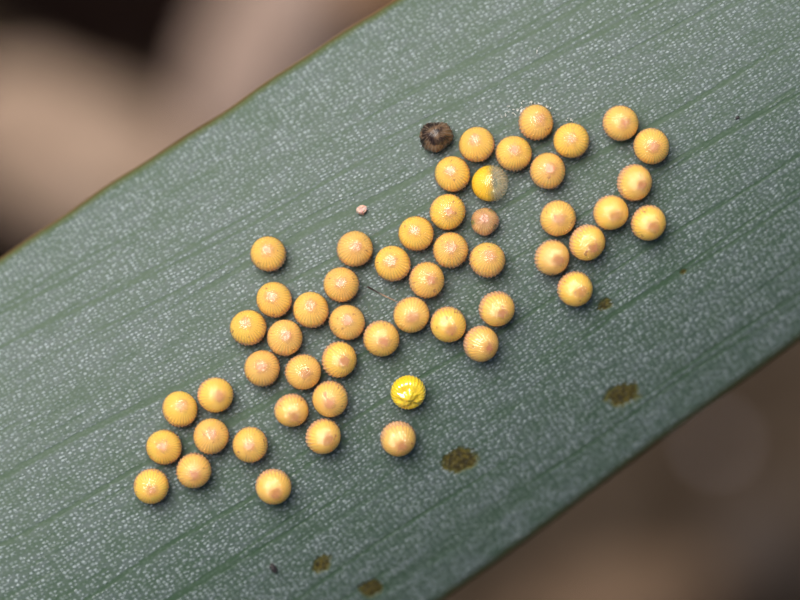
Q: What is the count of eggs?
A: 53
